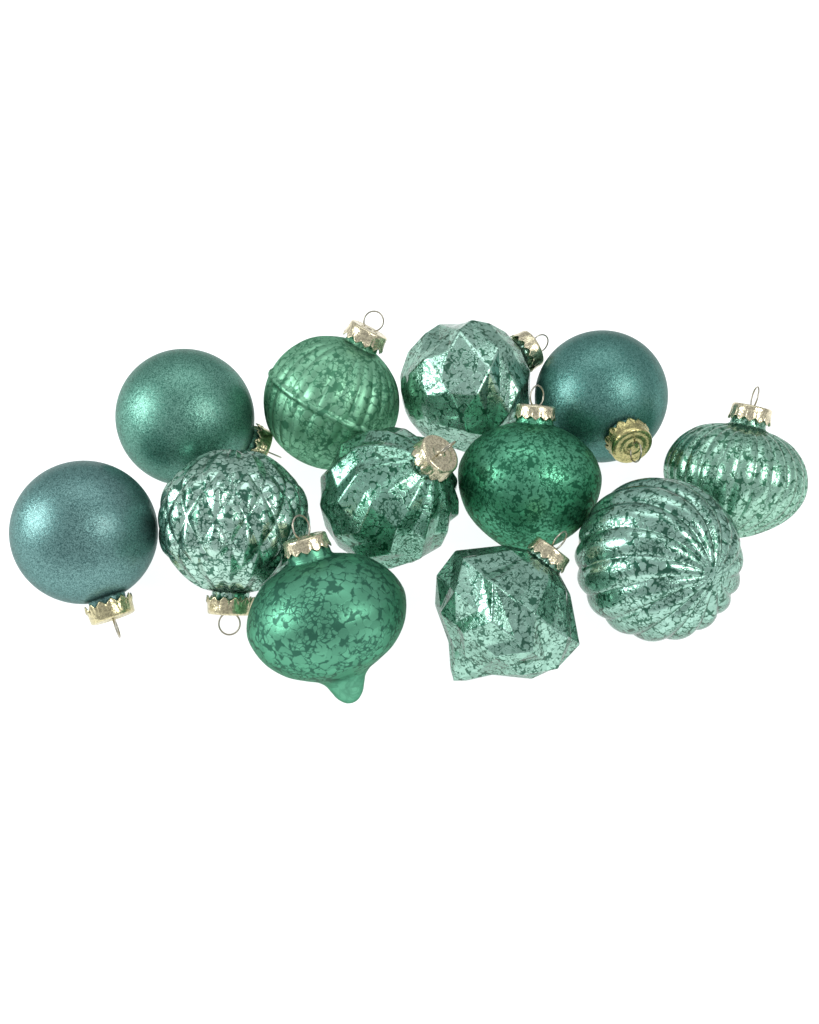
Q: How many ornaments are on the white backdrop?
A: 12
